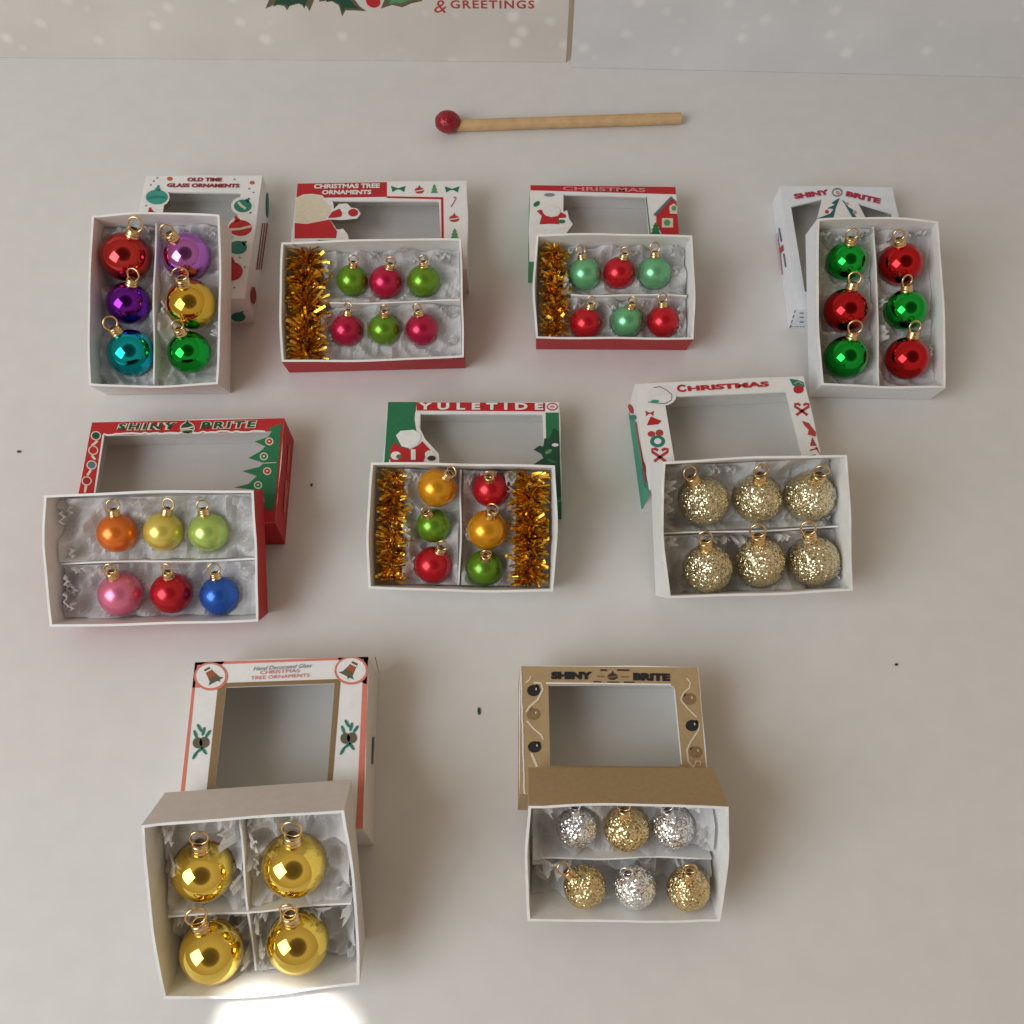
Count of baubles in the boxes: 52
